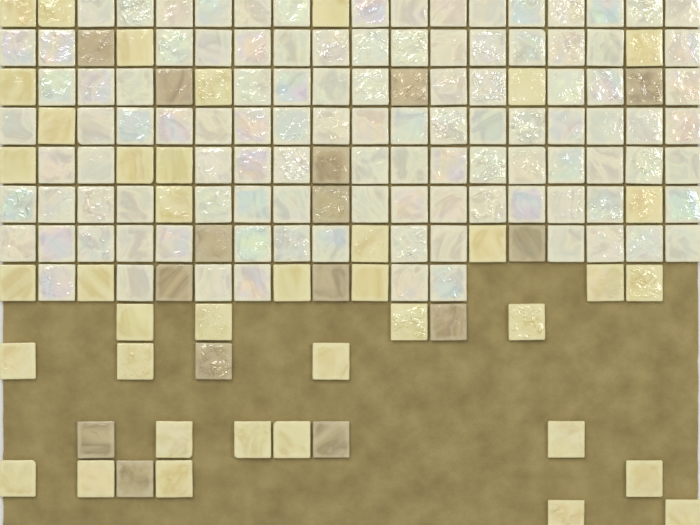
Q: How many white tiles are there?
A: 108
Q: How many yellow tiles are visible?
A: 39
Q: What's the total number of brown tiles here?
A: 15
